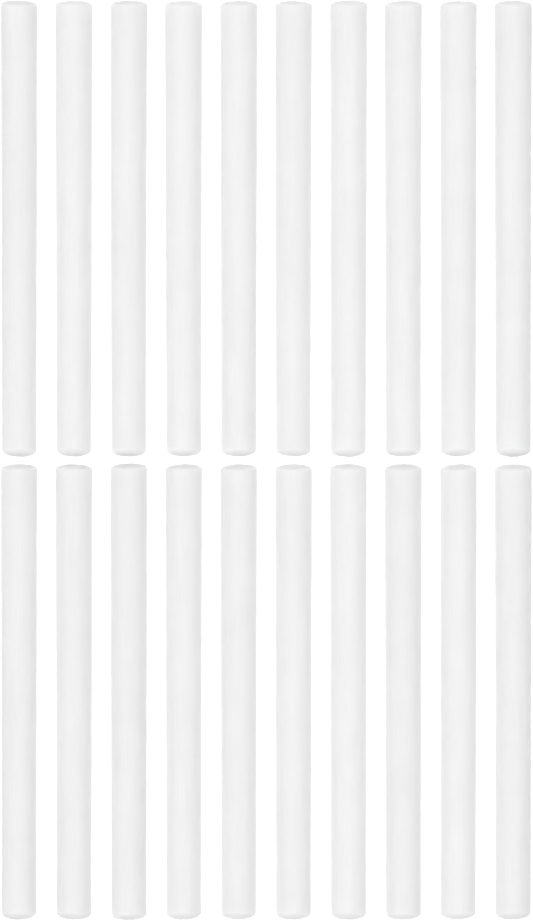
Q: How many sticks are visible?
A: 20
